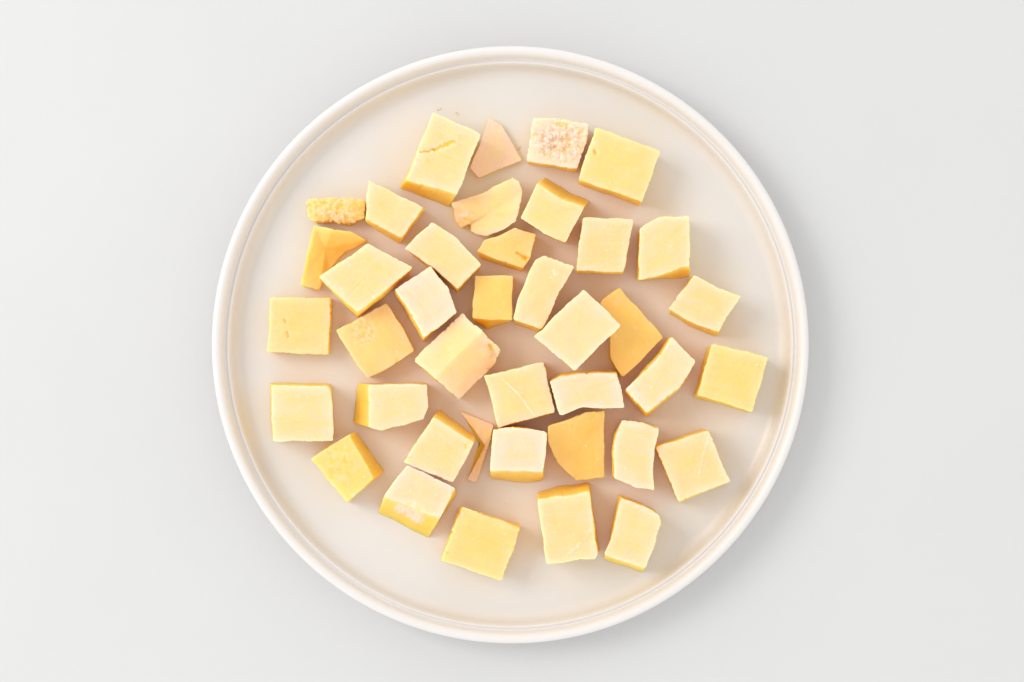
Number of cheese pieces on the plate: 40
